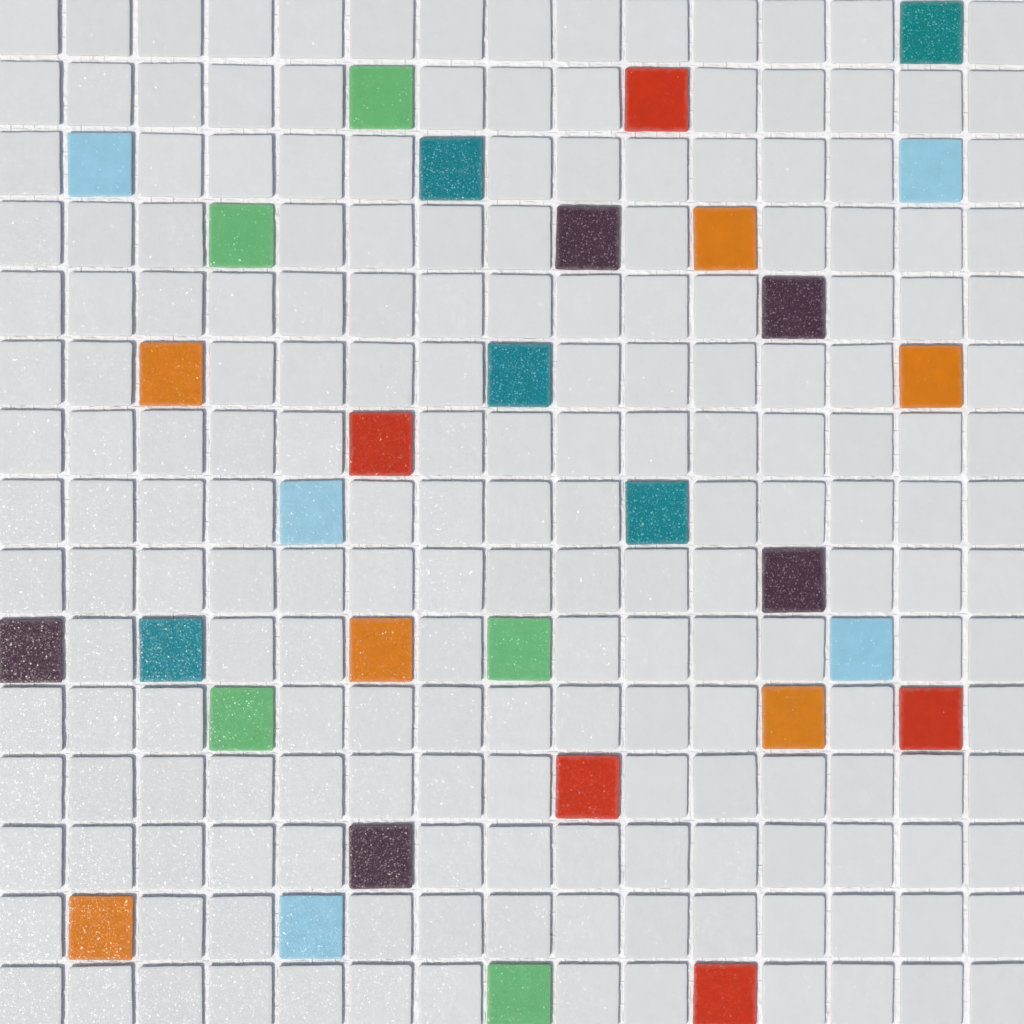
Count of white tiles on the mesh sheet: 194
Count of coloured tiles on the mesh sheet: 31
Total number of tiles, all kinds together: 225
